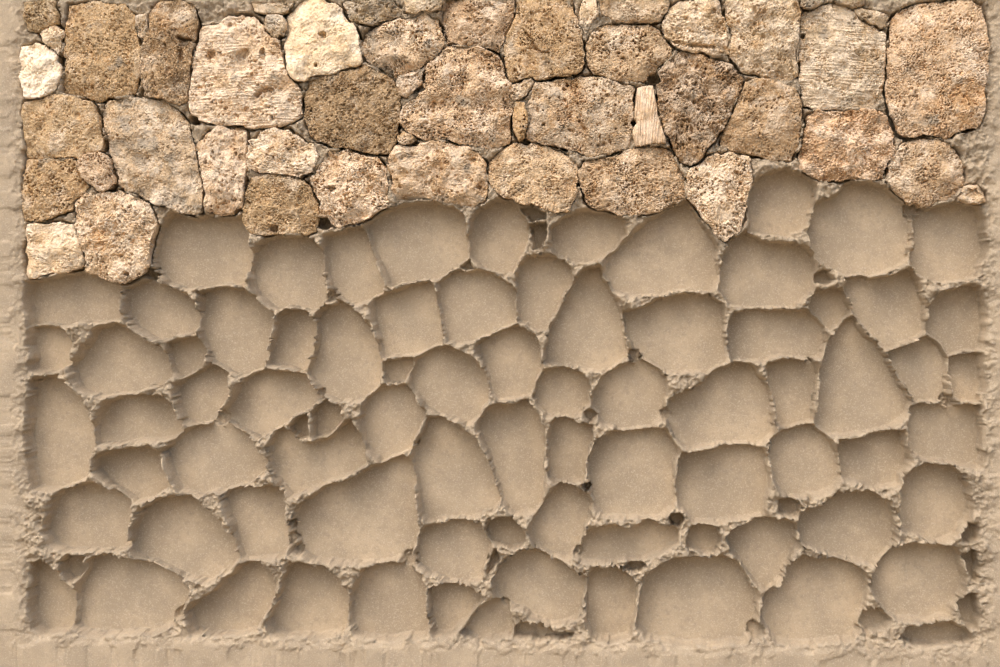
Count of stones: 52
